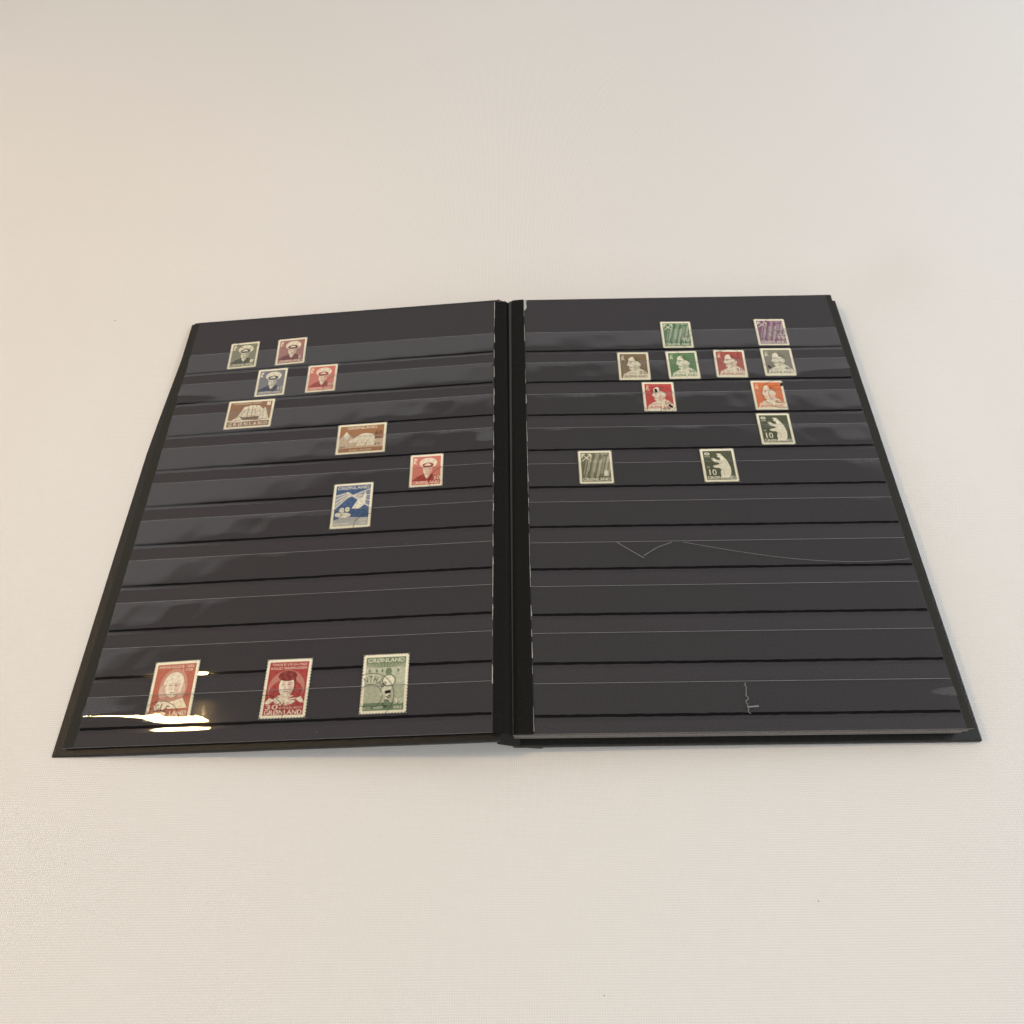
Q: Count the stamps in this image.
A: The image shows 22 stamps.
